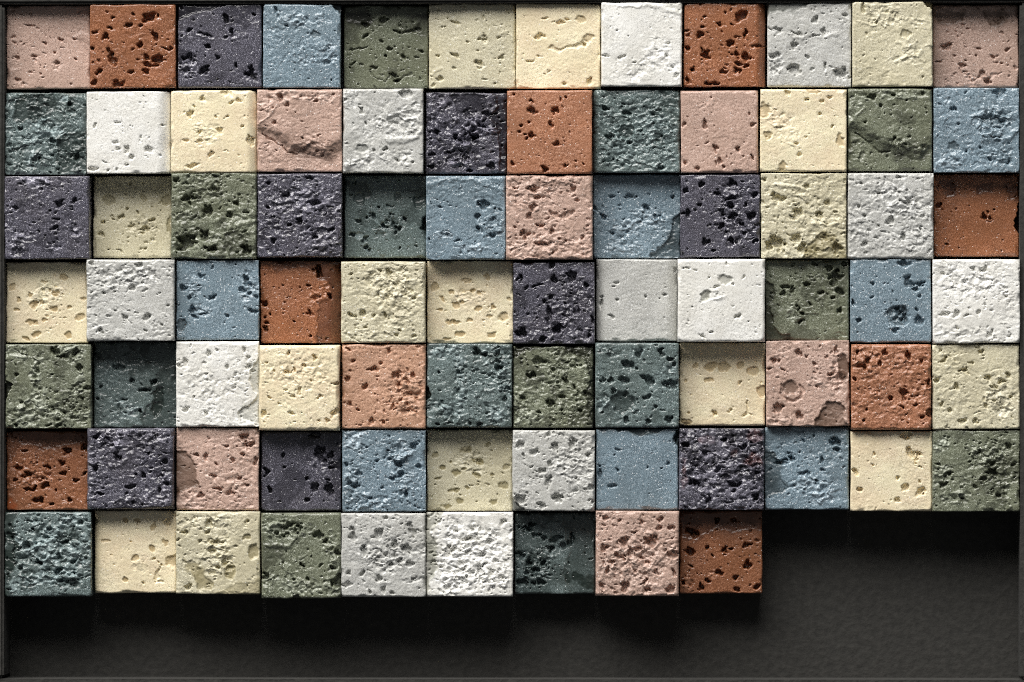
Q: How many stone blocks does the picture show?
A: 81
